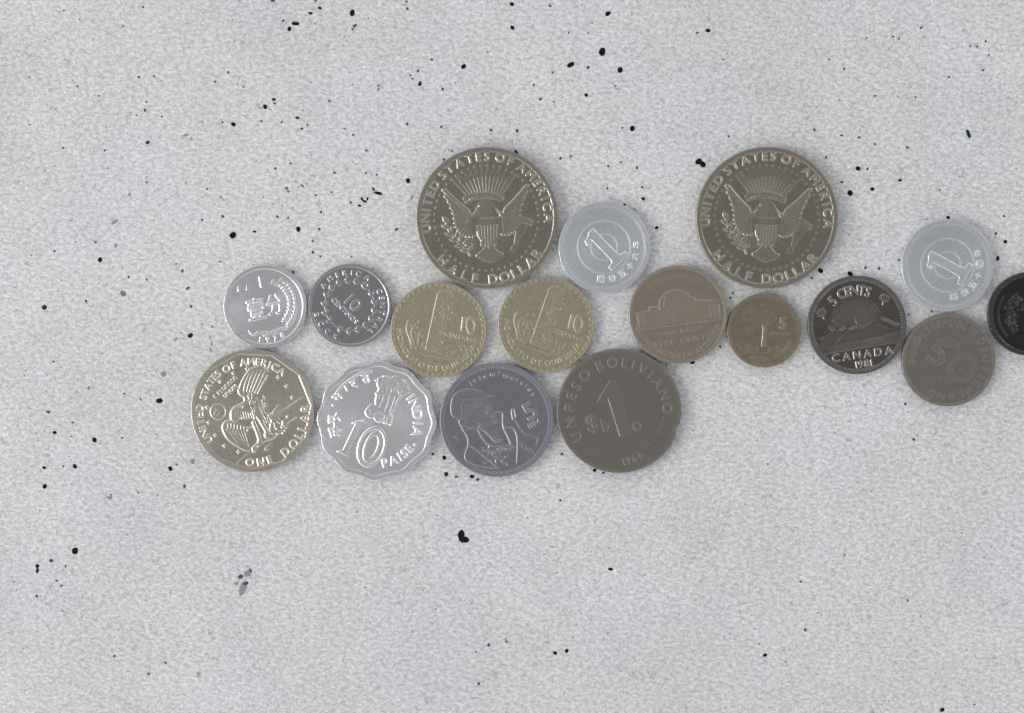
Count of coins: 17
